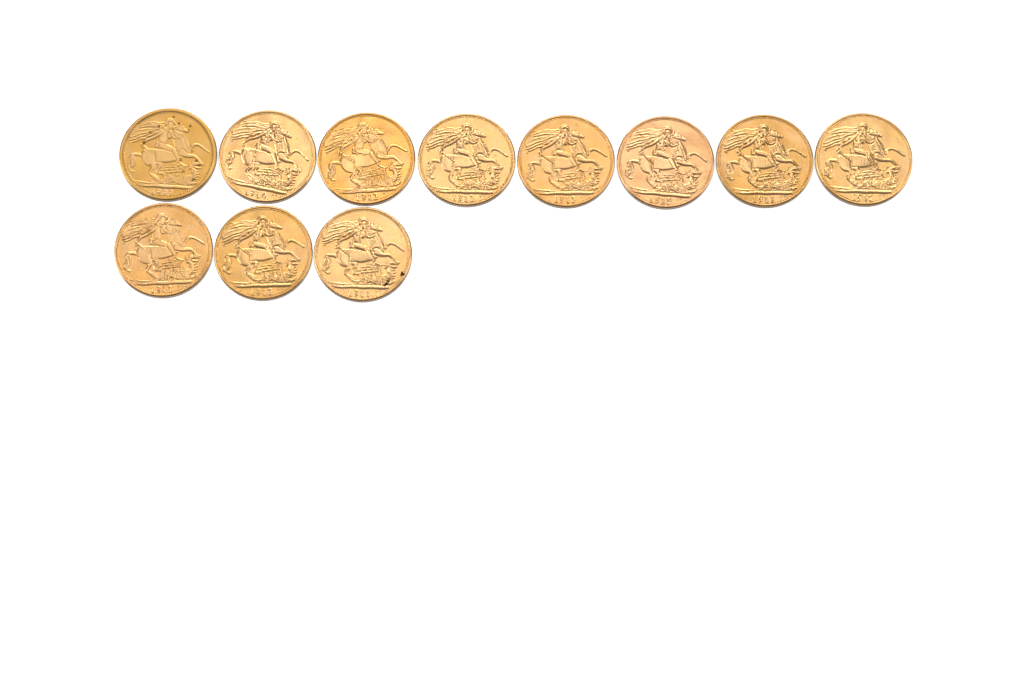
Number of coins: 11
